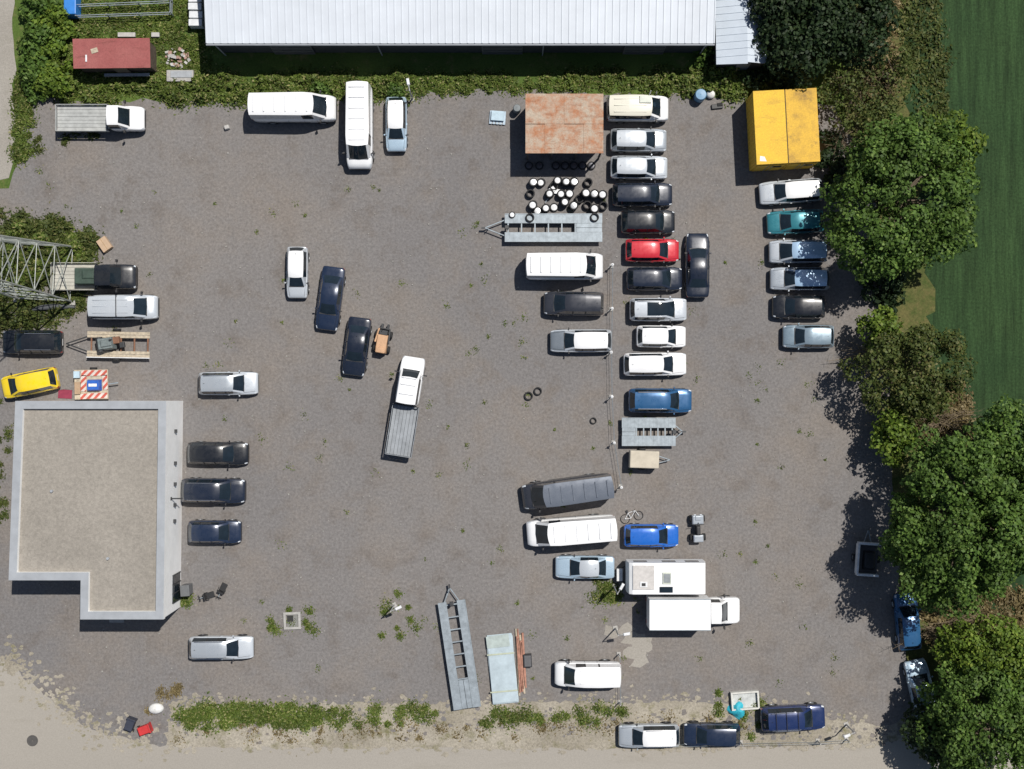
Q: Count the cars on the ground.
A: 37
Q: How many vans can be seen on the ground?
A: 8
